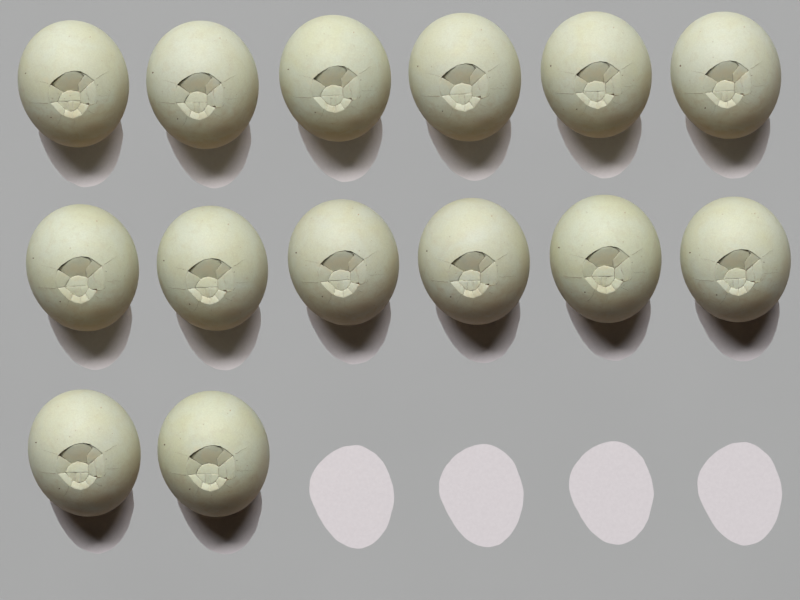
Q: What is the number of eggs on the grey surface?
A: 14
